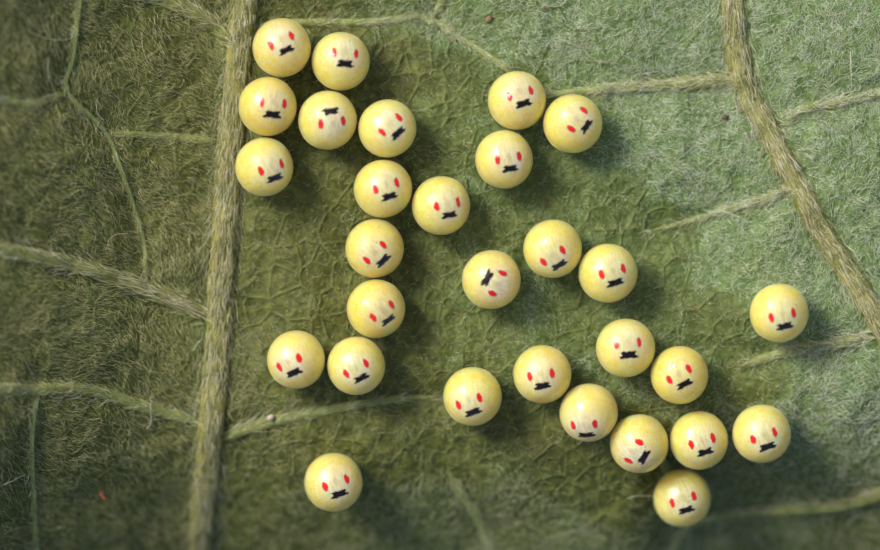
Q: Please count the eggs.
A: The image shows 29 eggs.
